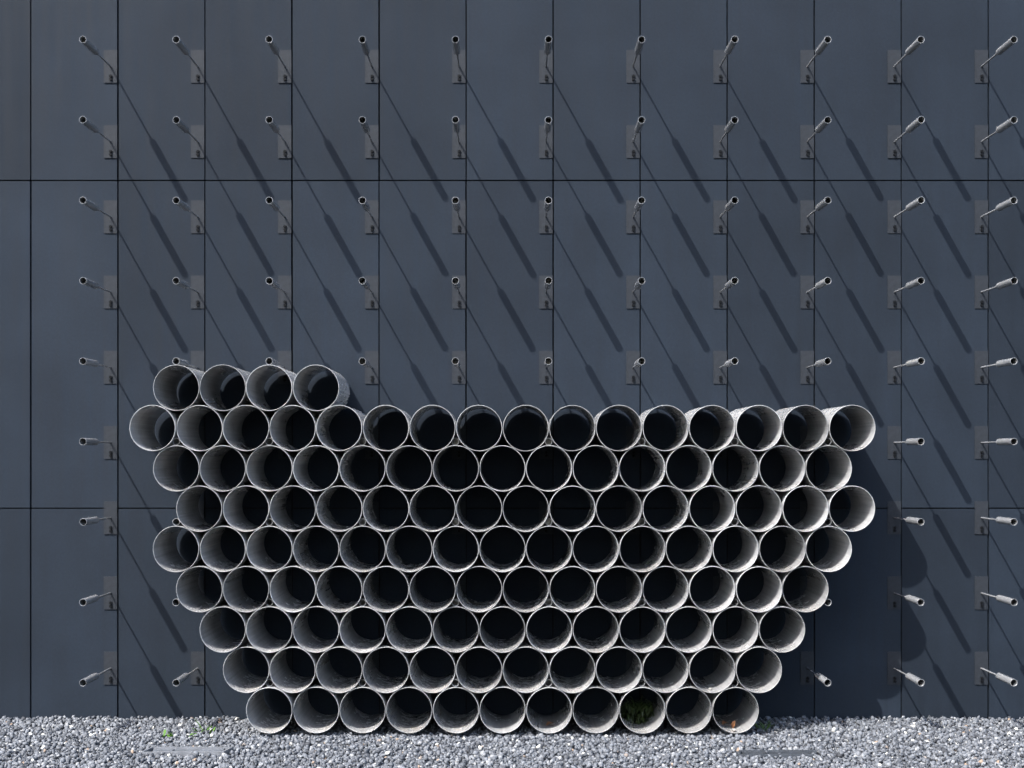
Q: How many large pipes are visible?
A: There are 115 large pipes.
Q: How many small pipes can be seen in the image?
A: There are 99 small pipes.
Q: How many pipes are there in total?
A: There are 214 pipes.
